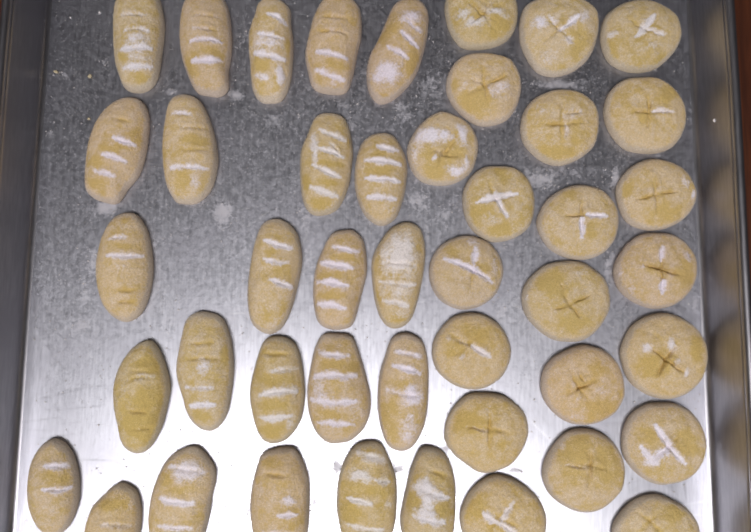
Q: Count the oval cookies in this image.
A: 24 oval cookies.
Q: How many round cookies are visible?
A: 21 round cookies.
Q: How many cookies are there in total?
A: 45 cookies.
